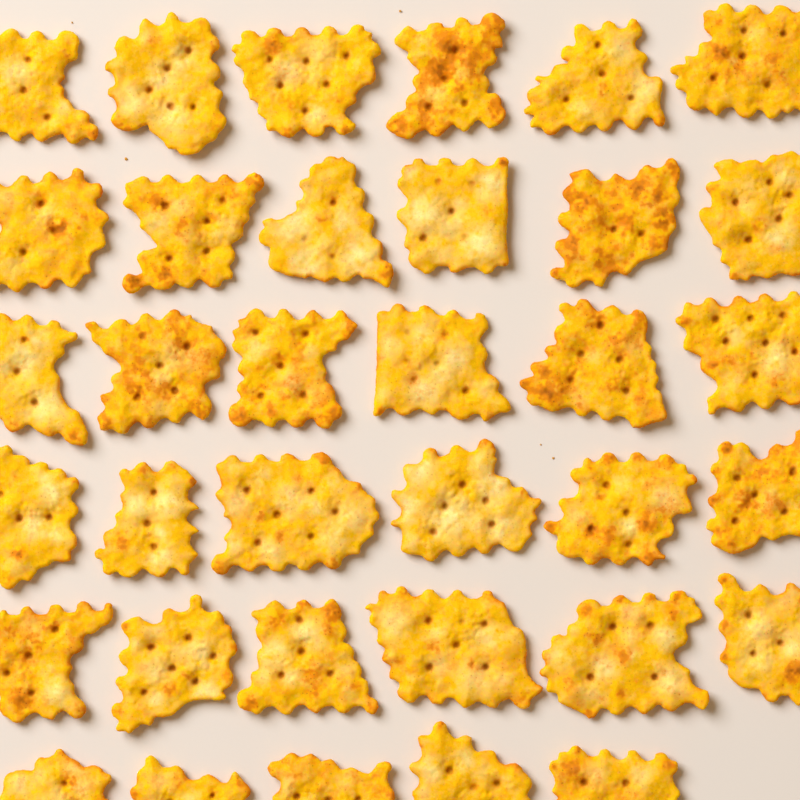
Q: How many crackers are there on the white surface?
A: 35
